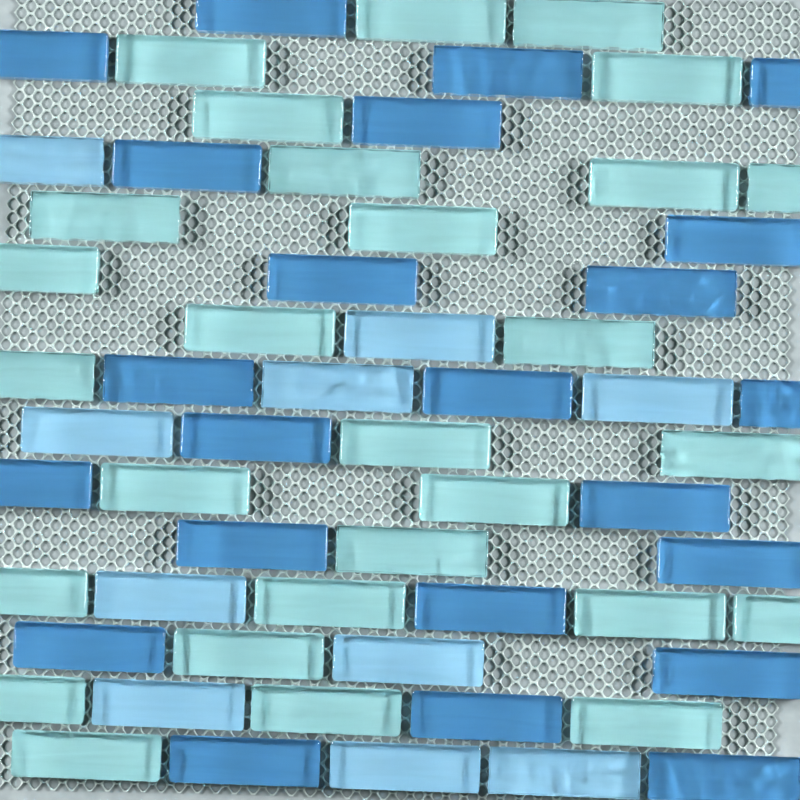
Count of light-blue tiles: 10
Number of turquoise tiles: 28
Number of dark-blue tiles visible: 23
